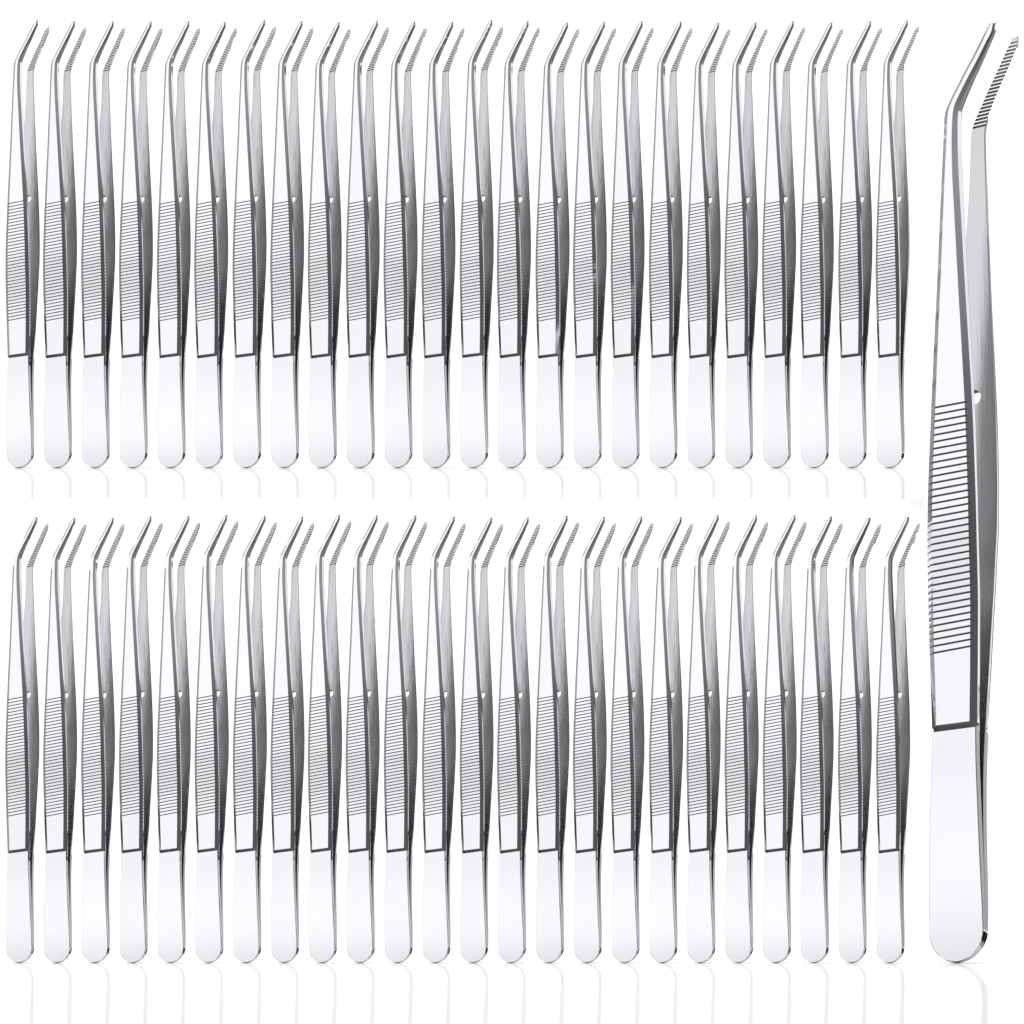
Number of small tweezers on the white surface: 48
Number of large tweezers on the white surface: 1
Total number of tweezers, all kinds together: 49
